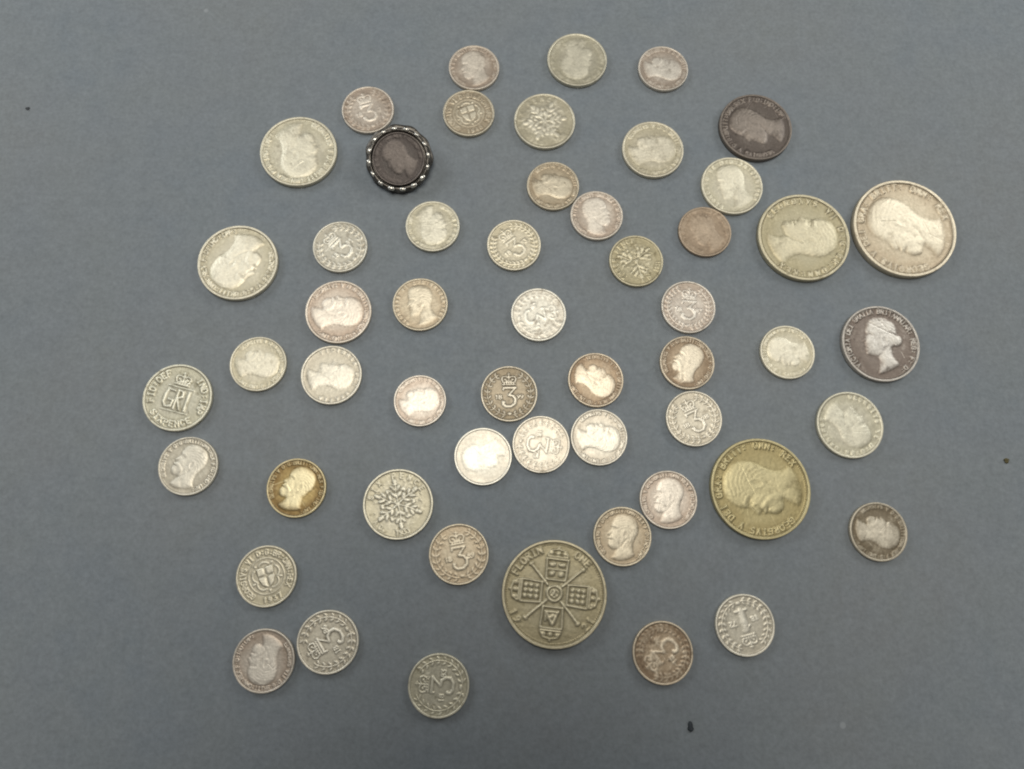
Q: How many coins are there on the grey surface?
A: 54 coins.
